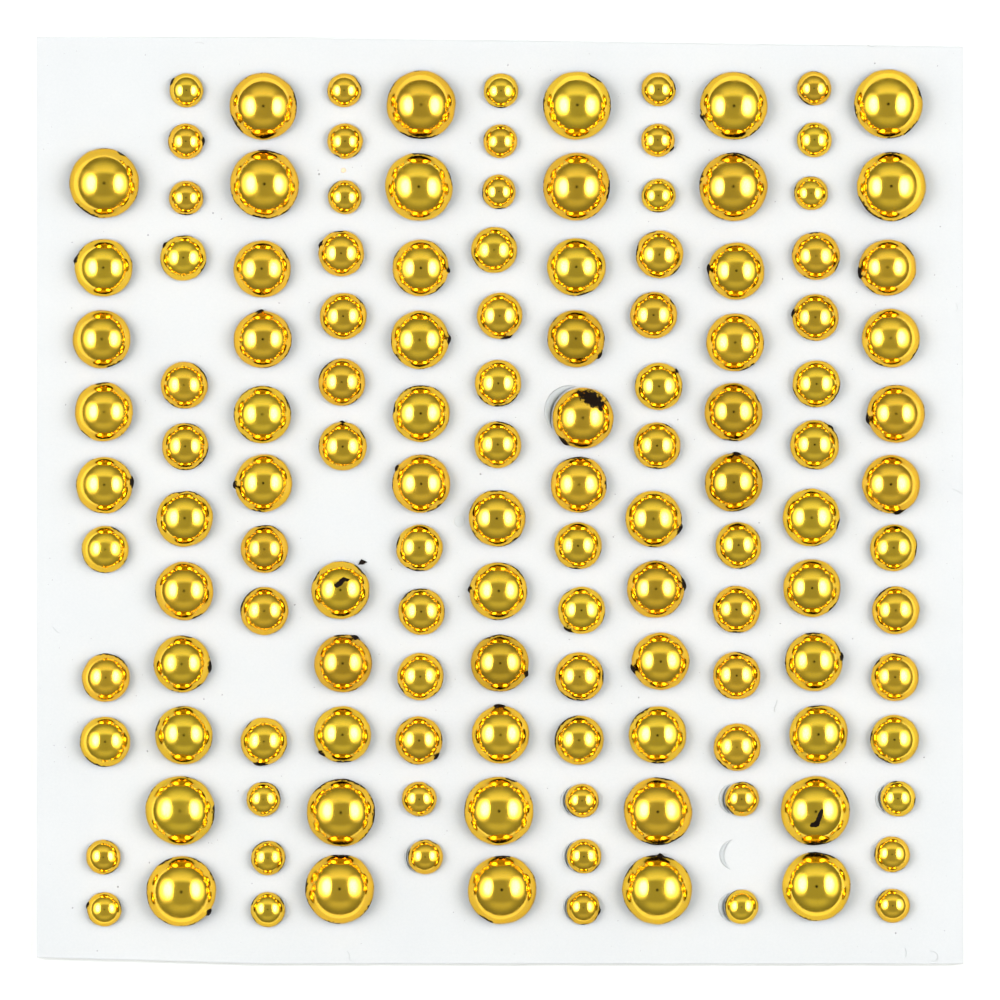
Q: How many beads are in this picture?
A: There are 135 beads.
